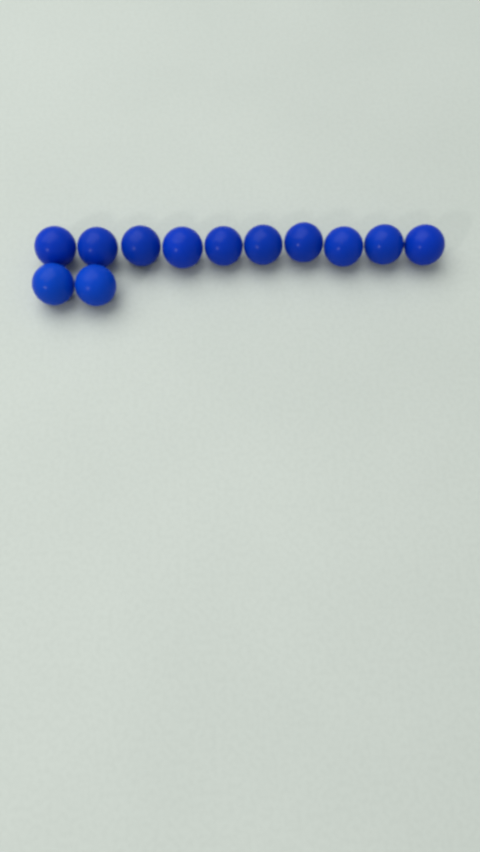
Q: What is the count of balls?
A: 12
